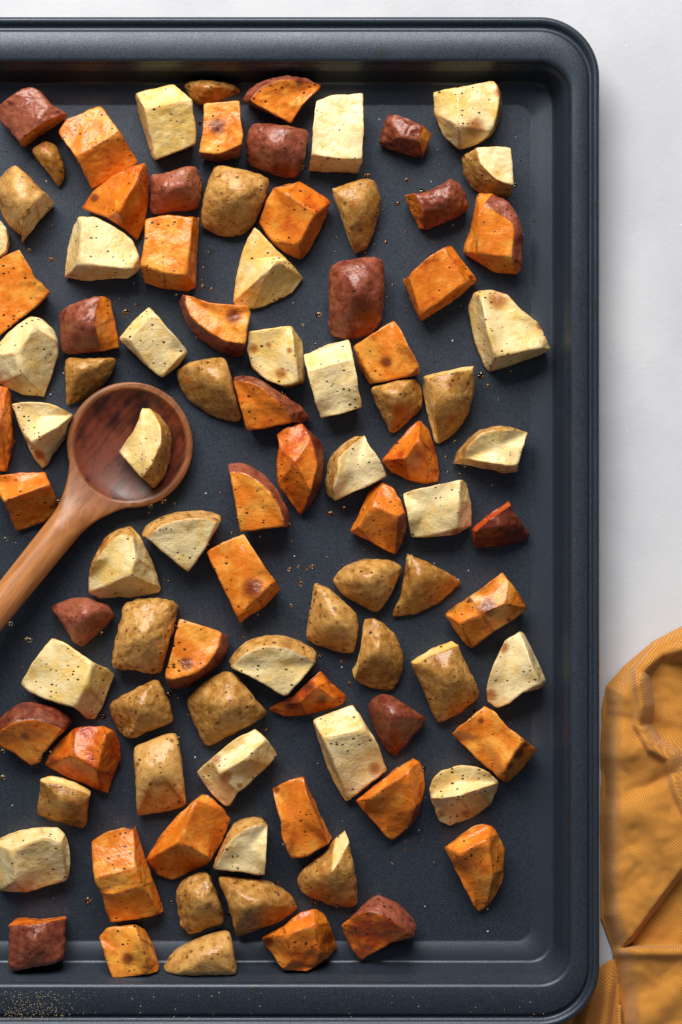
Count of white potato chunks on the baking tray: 50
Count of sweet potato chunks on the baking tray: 44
